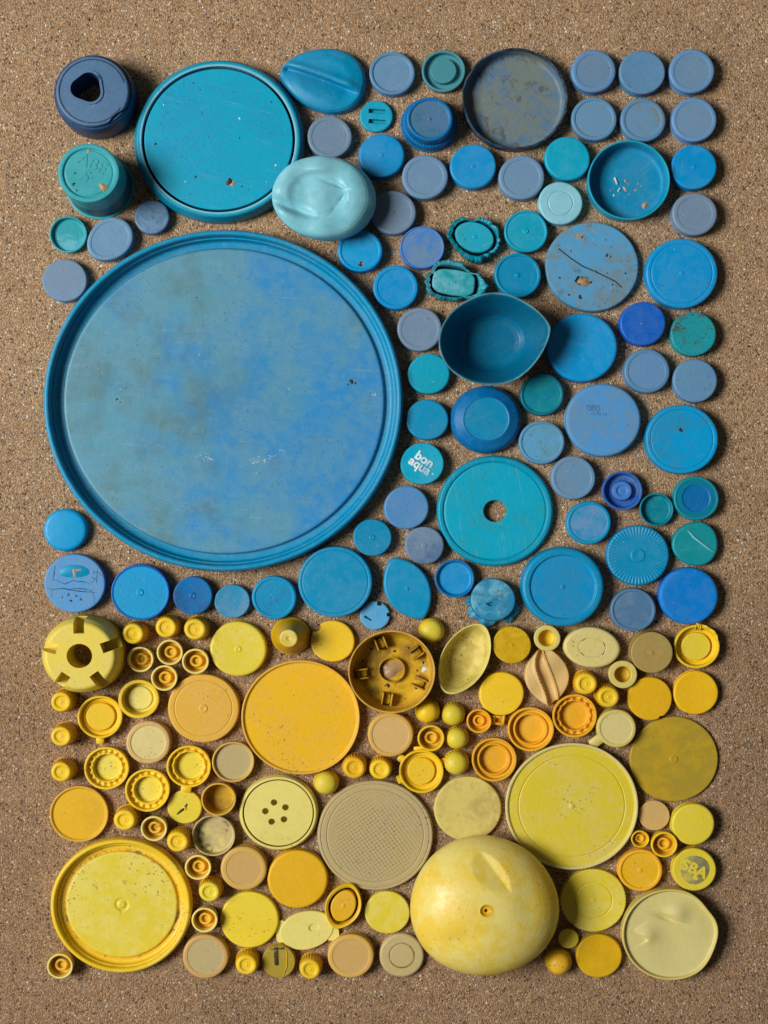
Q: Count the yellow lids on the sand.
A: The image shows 93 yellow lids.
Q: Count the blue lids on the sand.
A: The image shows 79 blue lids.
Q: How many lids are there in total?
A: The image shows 172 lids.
